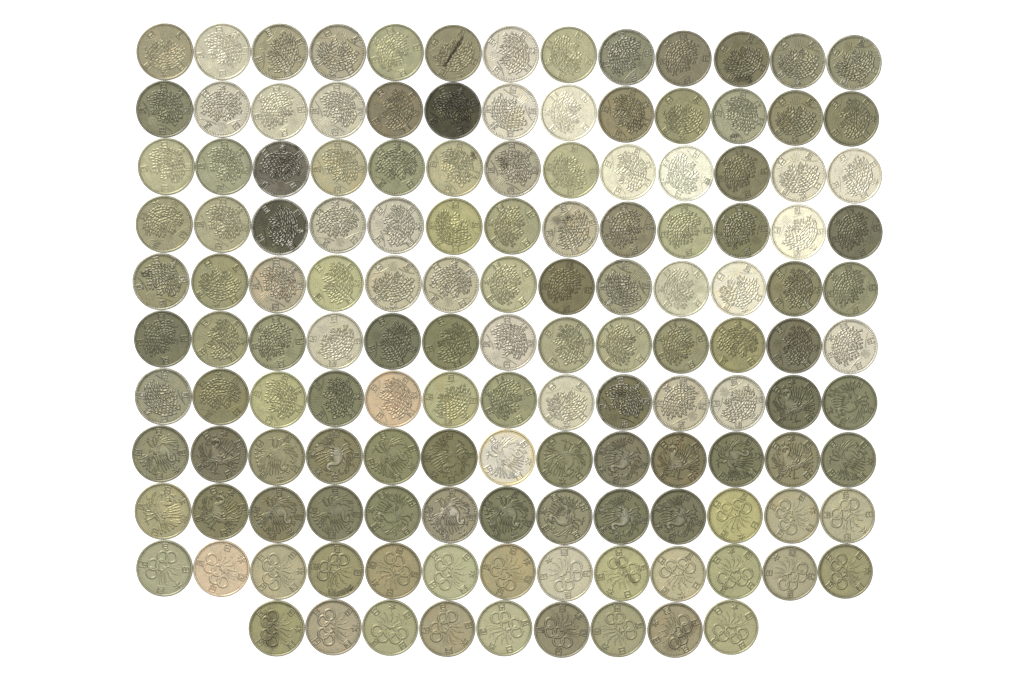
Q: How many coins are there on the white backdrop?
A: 139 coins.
